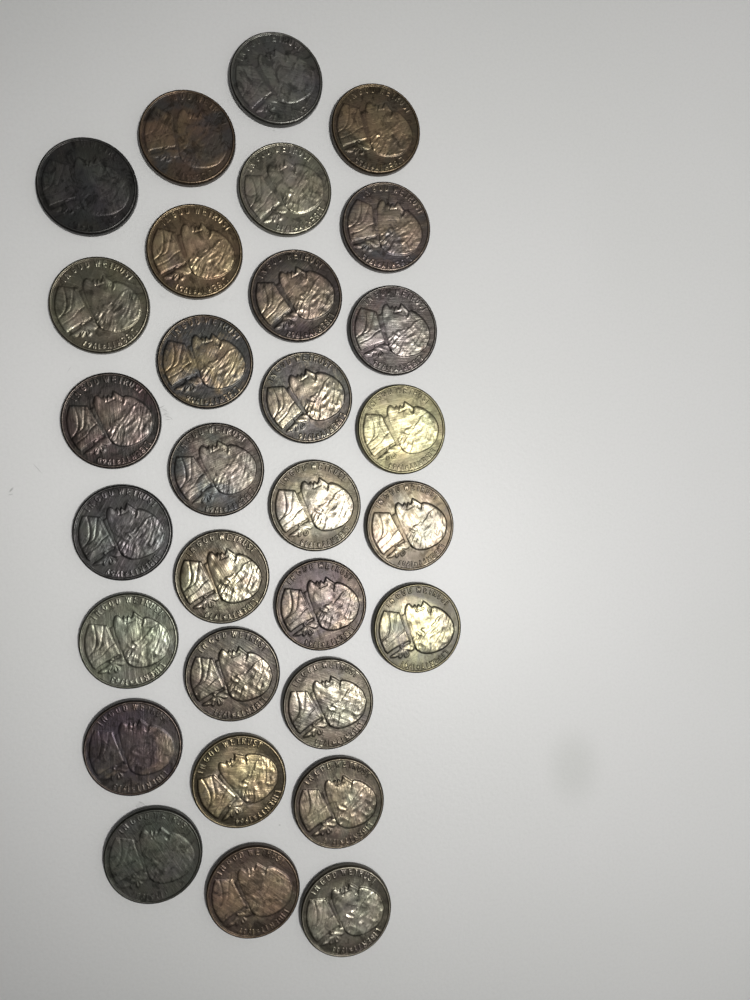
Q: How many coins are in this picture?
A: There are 30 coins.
